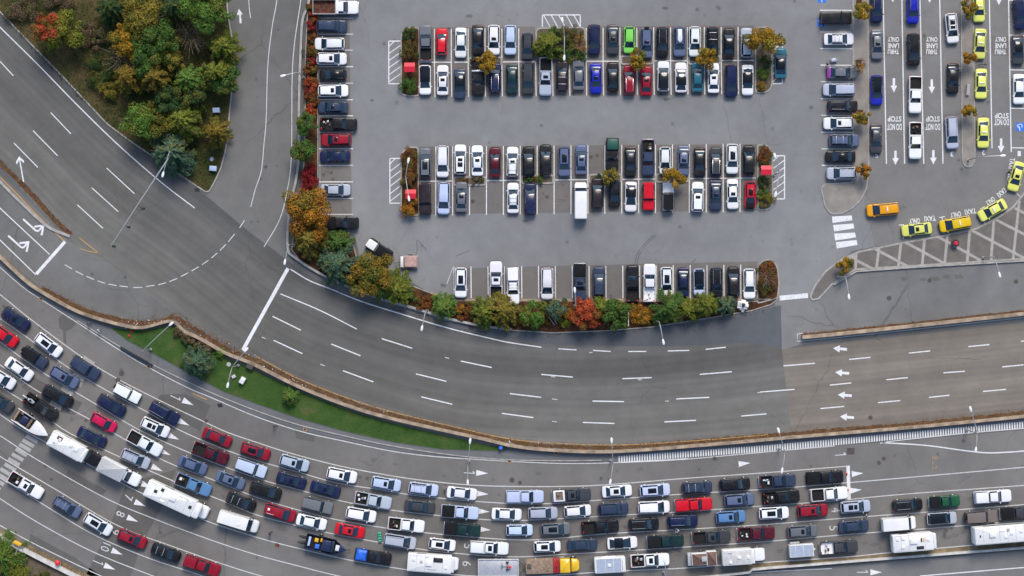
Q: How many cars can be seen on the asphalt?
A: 184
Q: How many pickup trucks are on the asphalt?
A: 42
